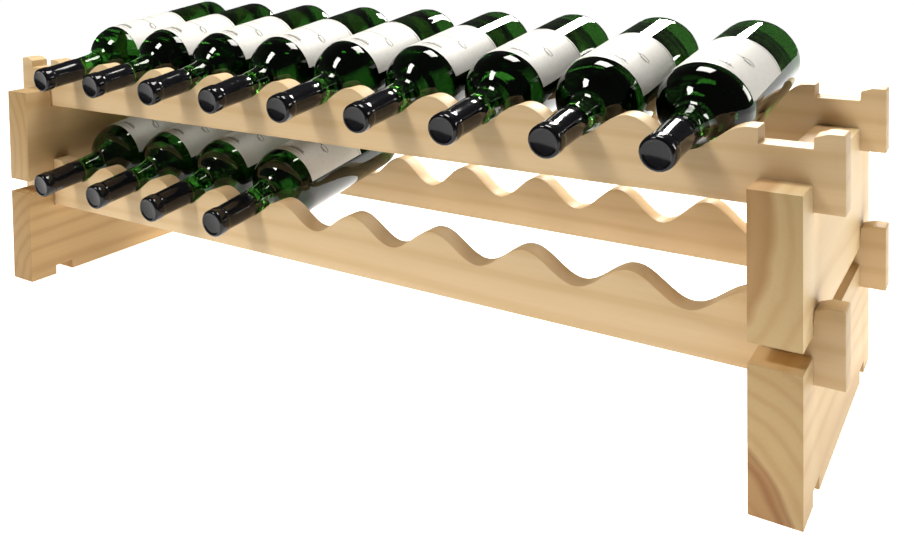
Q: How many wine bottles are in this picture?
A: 13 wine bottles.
